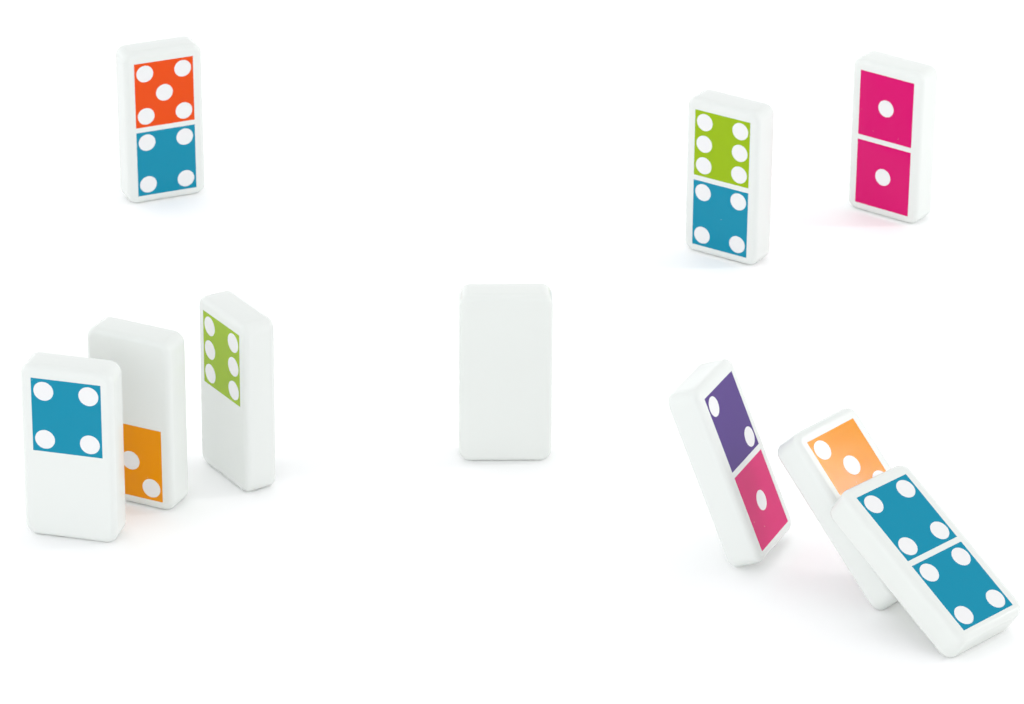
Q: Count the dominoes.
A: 10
